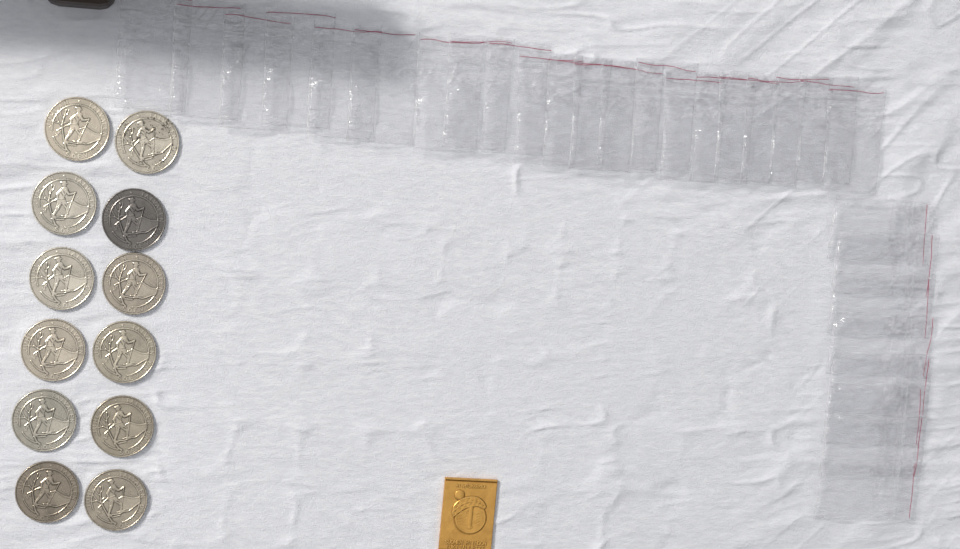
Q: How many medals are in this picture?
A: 12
